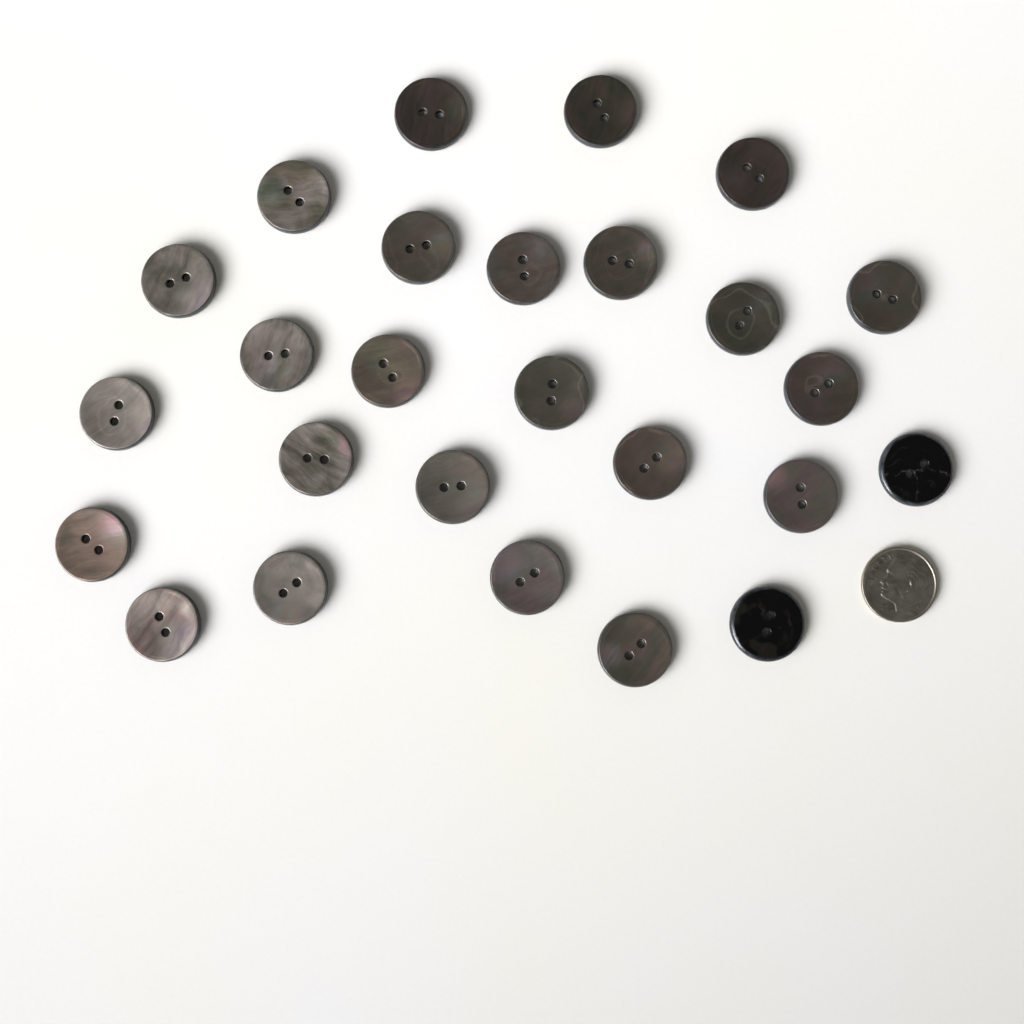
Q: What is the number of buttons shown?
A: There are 26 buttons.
